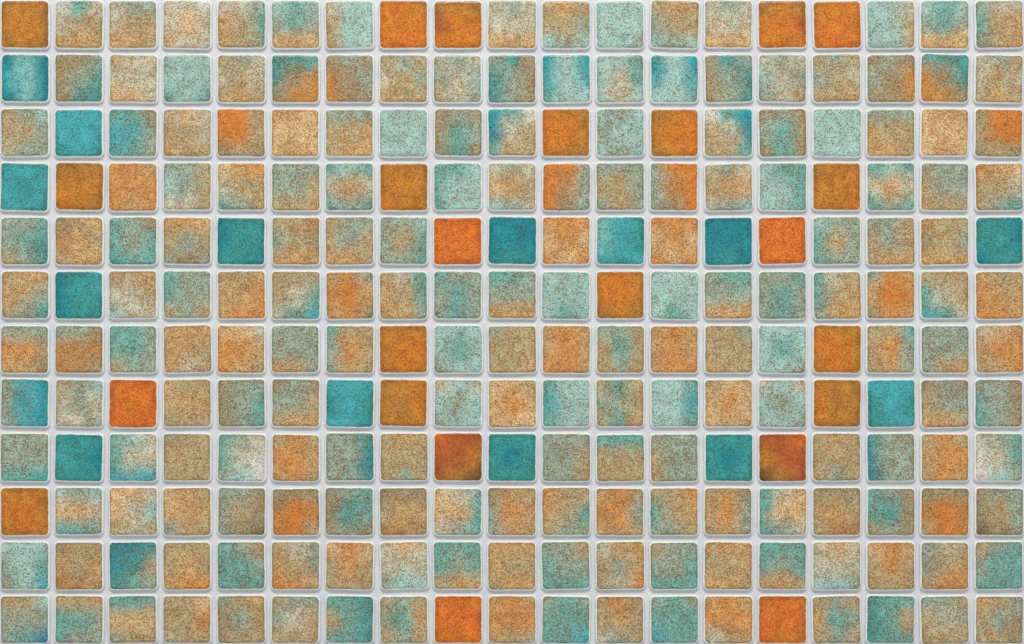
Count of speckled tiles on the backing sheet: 191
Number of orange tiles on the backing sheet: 23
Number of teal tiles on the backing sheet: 14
